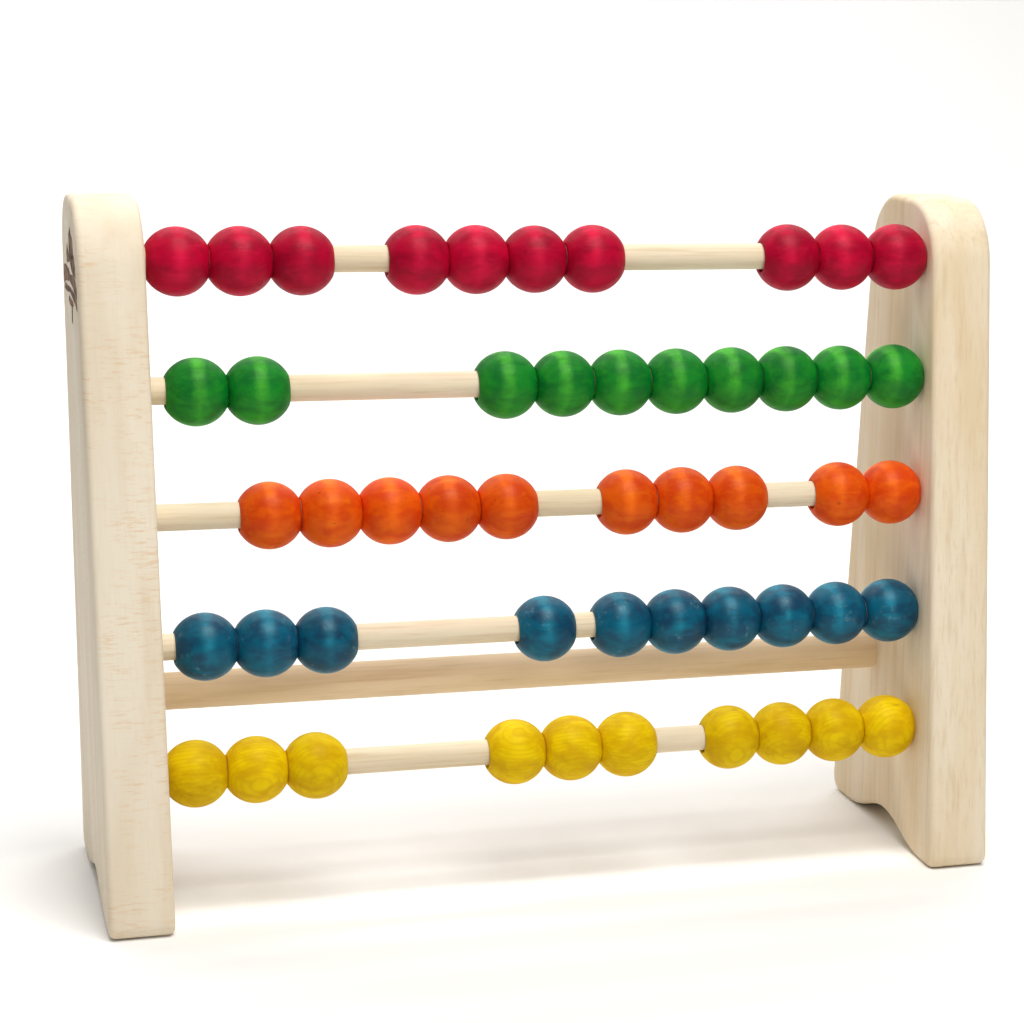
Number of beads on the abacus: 50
